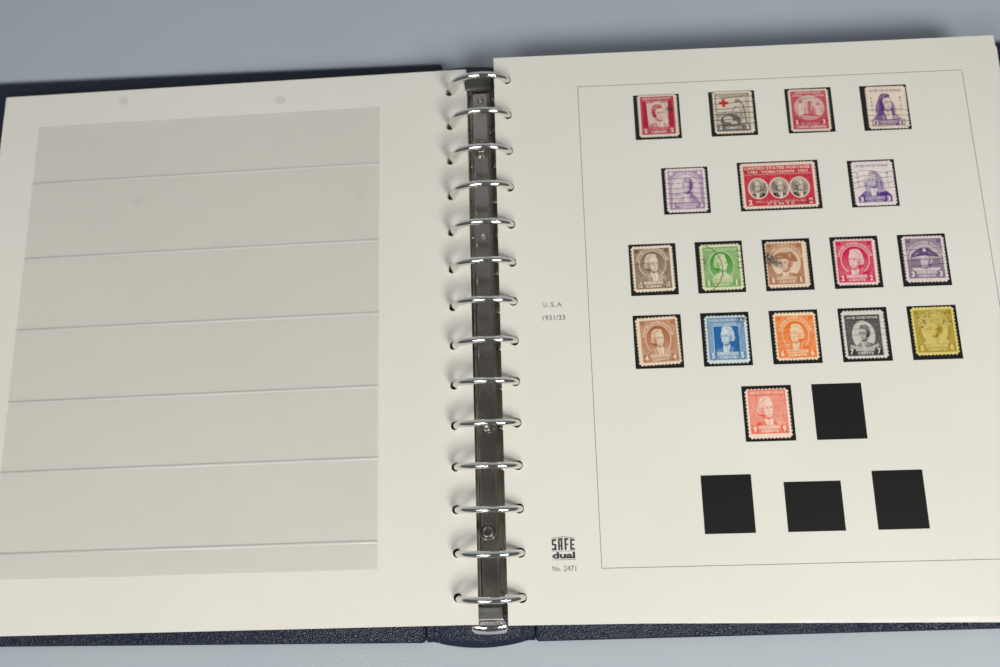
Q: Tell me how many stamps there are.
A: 18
